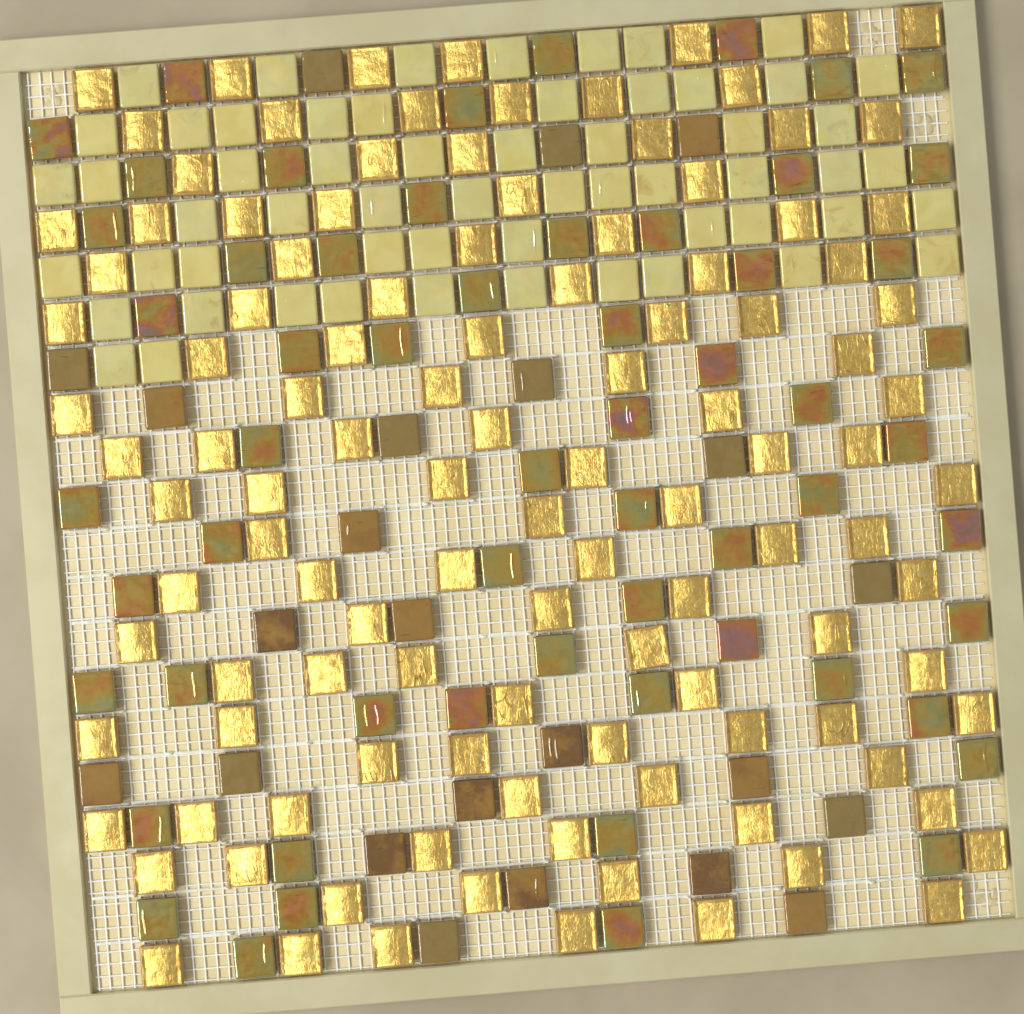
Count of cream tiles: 58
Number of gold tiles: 114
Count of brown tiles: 82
